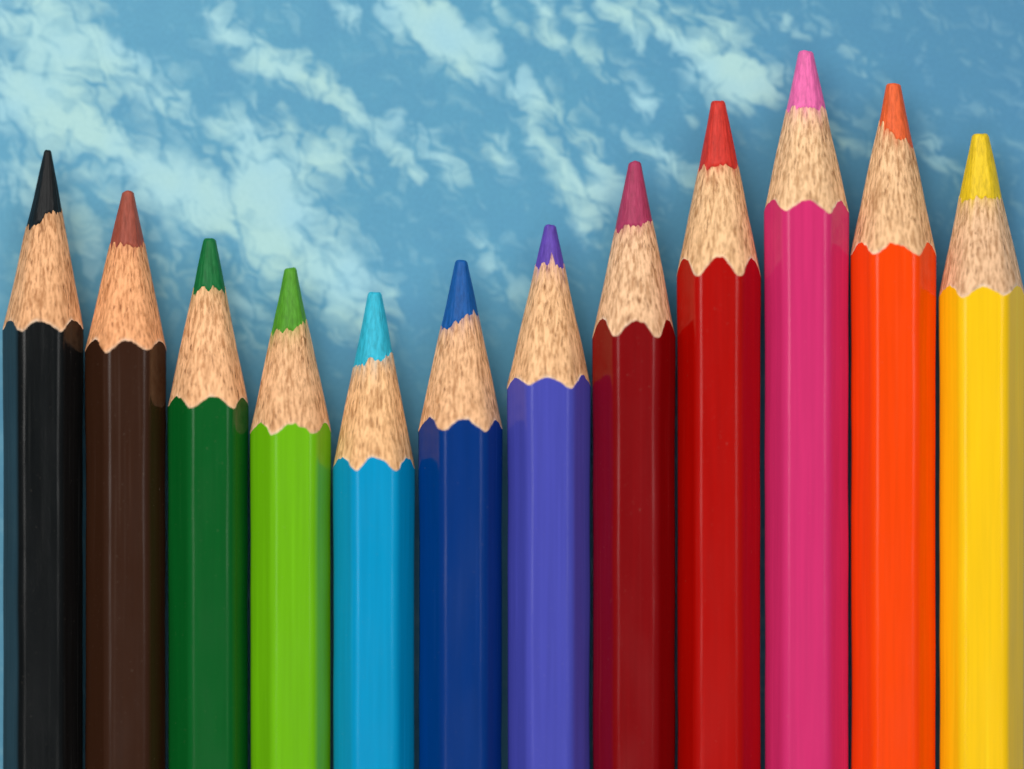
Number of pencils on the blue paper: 12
